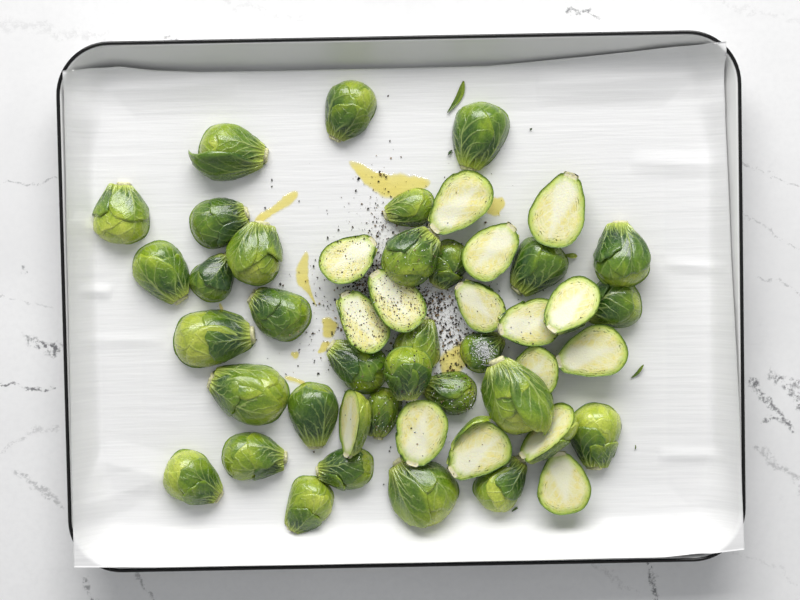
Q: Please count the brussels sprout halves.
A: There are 48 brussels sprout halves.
